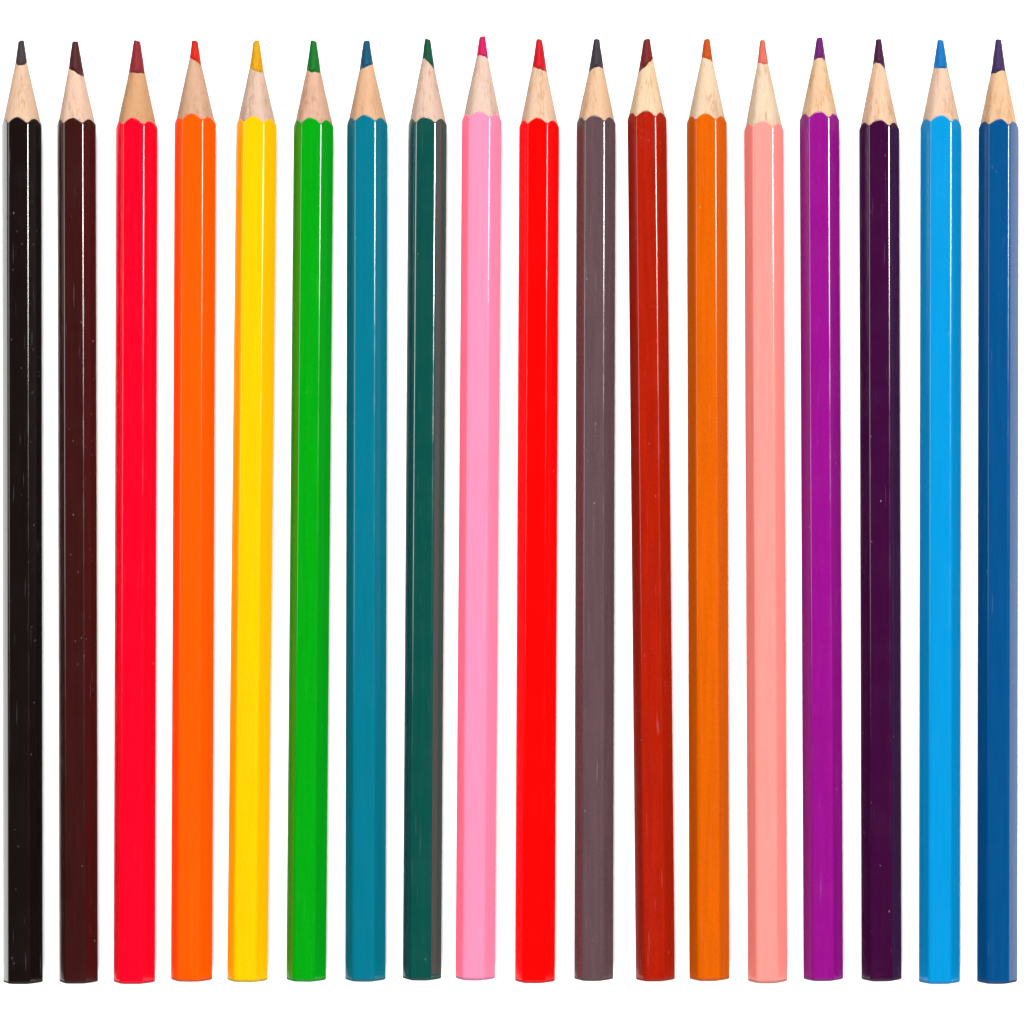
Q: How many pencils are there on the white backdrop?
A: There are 18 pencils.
